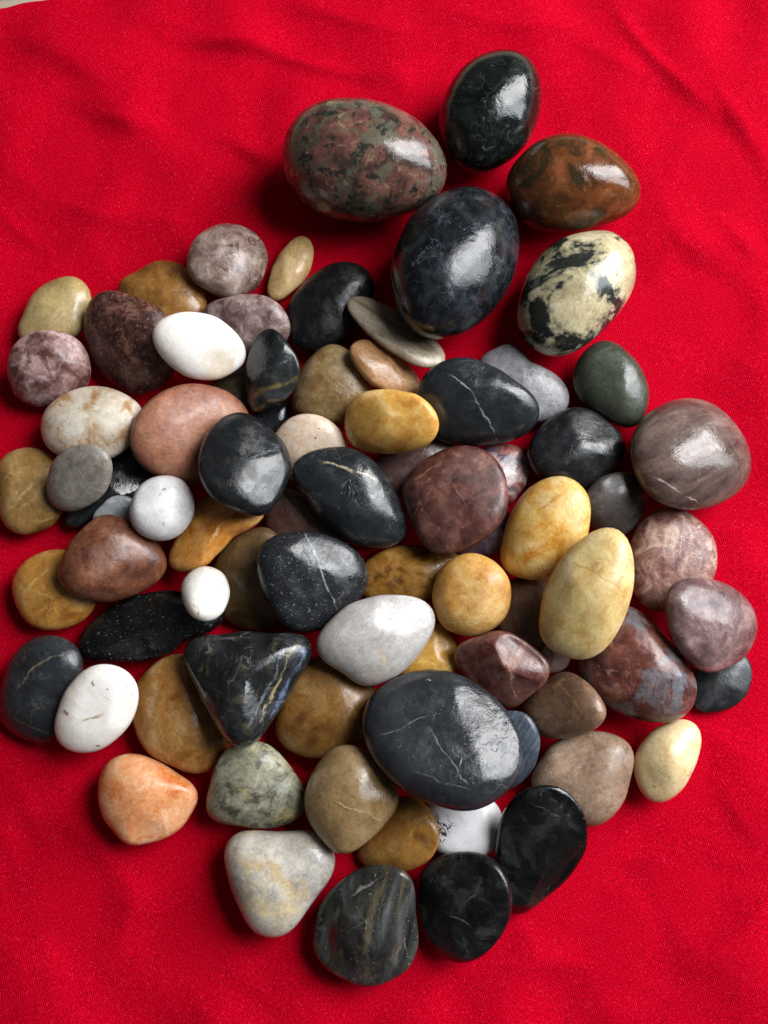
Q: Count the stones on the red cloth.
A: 81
